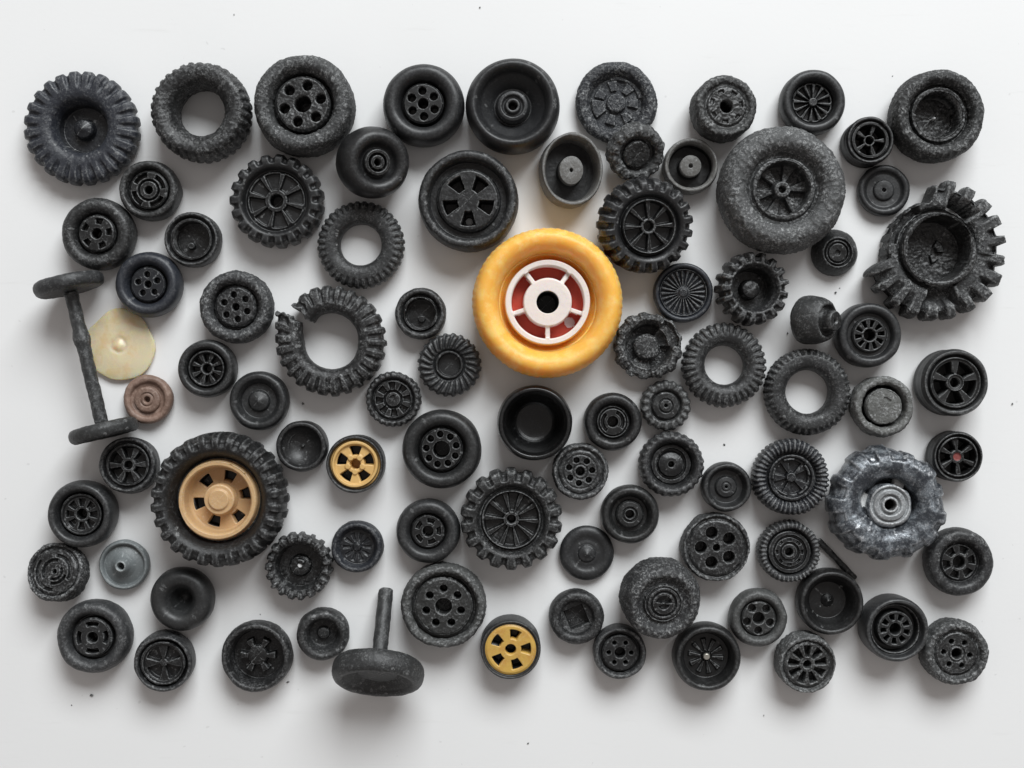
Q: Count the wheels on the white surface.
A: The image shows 84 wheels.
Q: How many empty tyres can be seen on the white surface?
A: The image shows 5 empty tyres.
